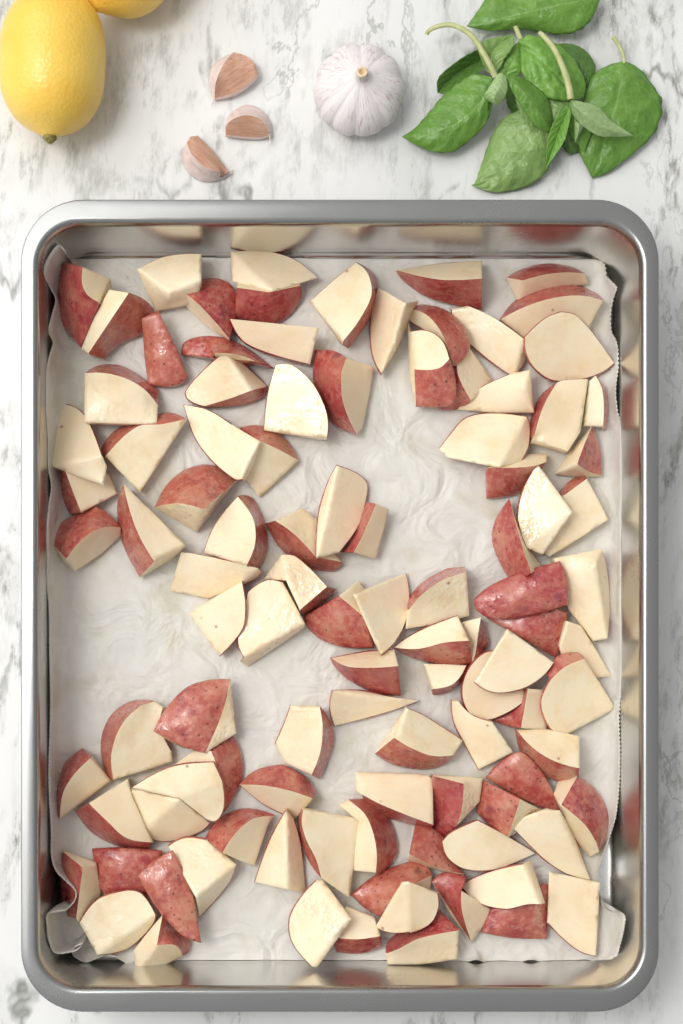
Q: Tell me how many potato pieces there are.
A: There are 103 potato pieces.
